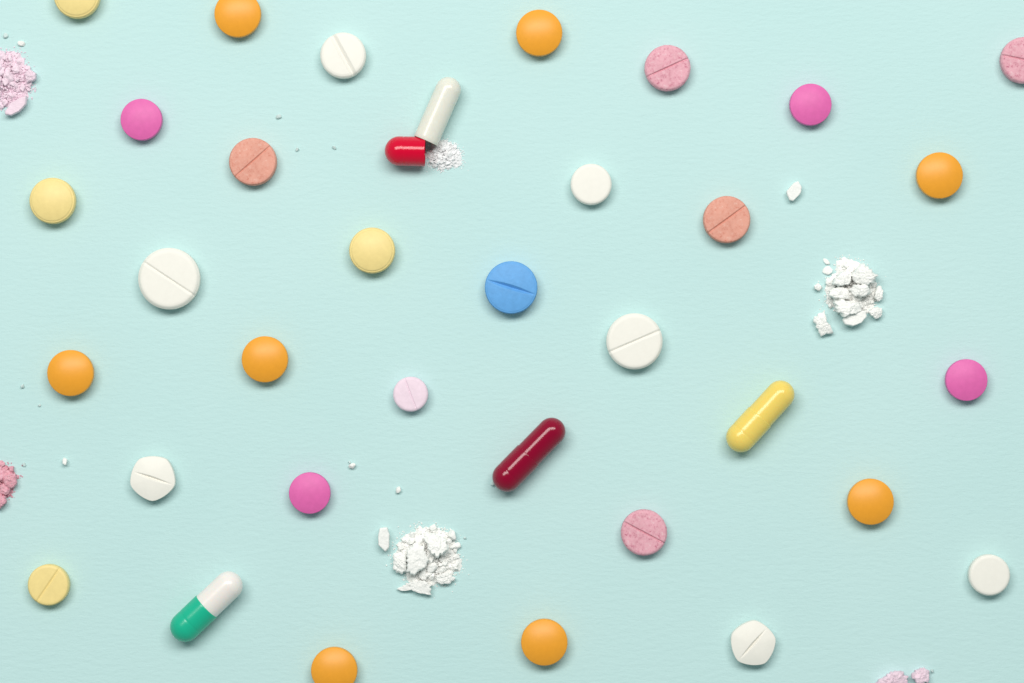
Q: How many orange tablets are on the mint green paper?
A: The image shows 8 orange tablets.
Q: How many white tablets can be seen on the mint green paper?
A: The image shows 7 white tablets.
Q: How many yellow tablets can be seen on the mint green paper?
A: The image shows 4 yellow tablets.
